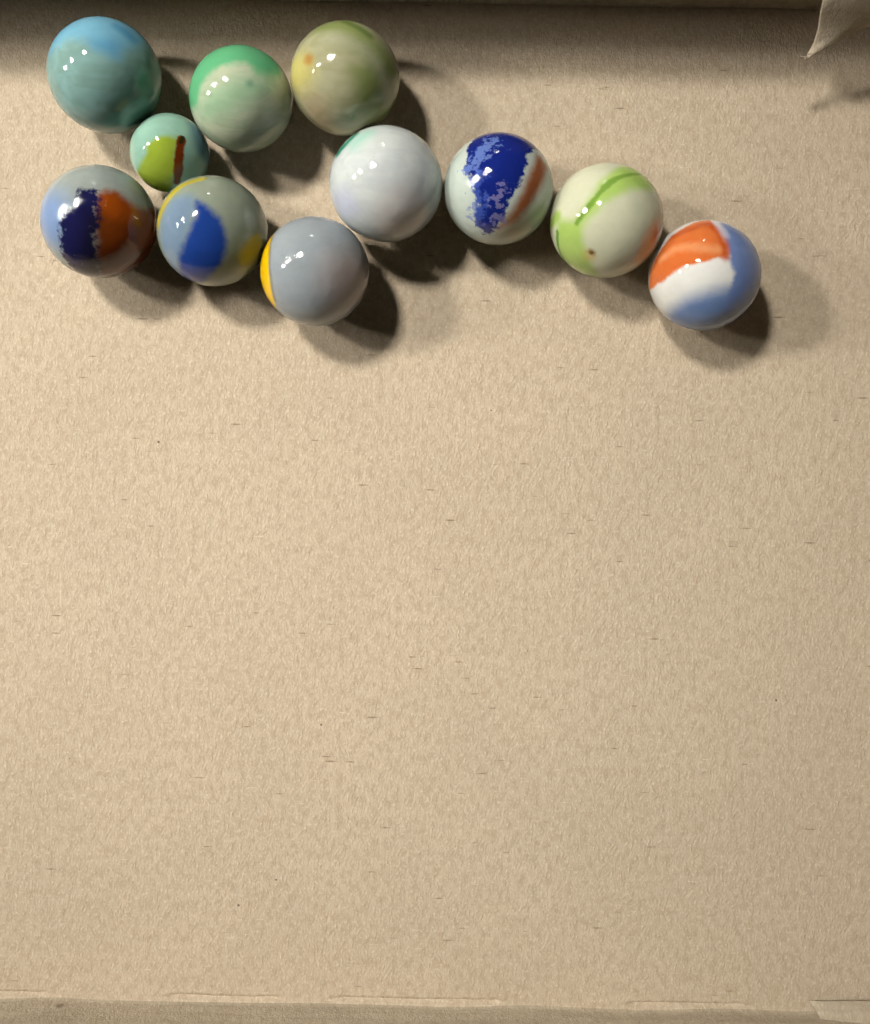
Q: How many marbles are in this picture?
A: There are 11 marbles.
